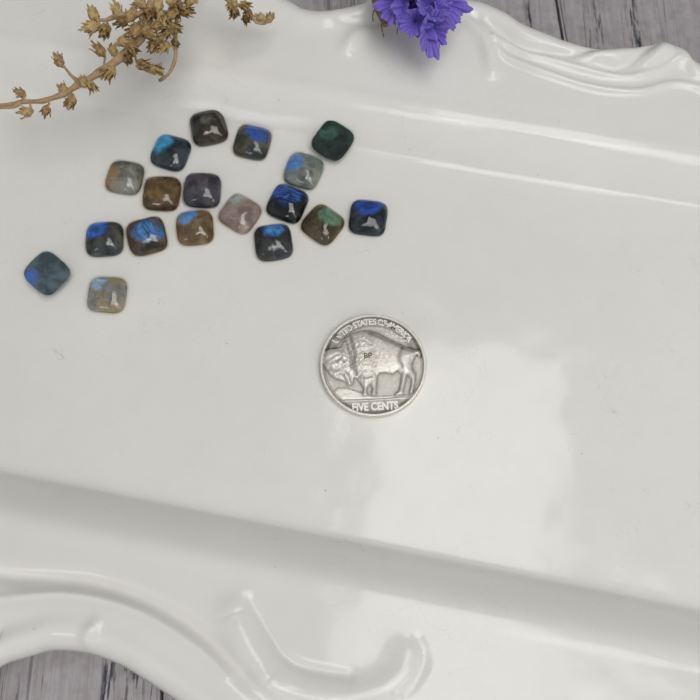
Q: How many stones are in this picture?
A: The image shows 18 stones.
